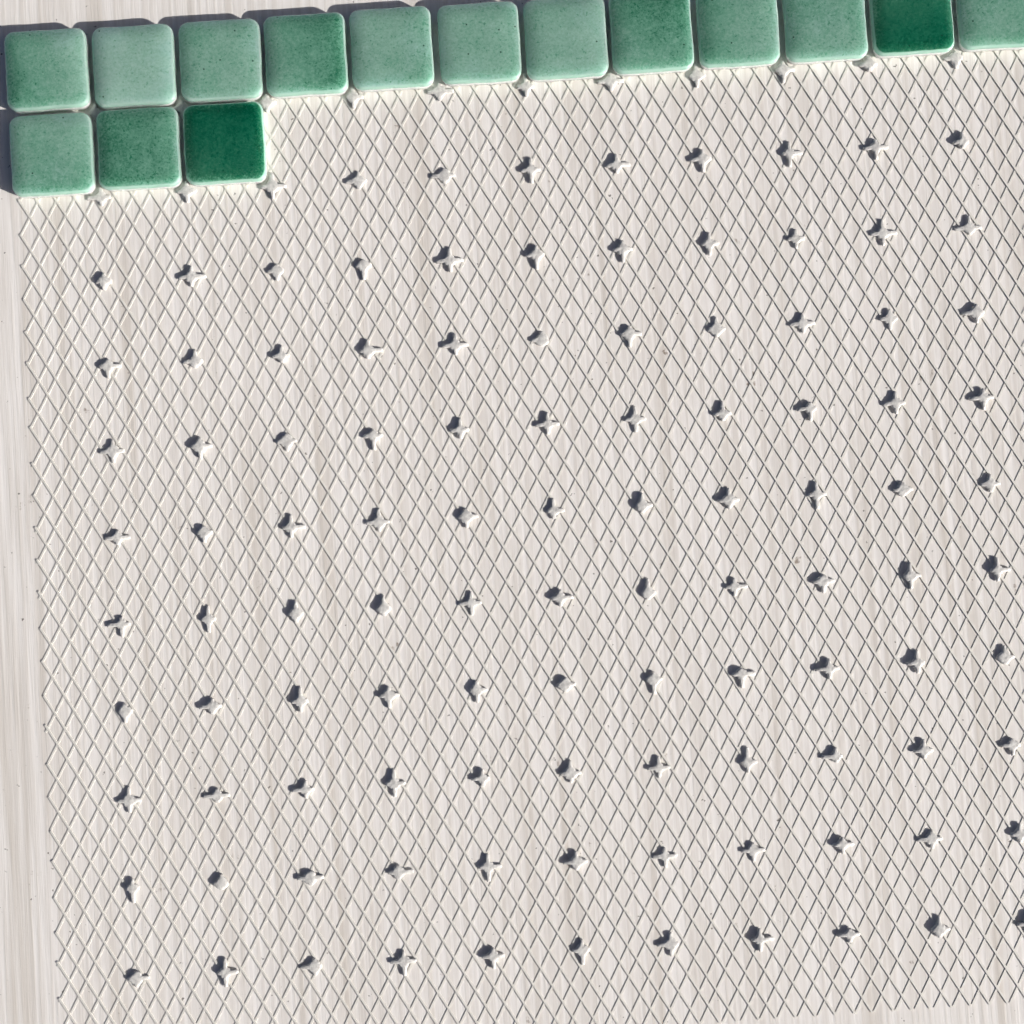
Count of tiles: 15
